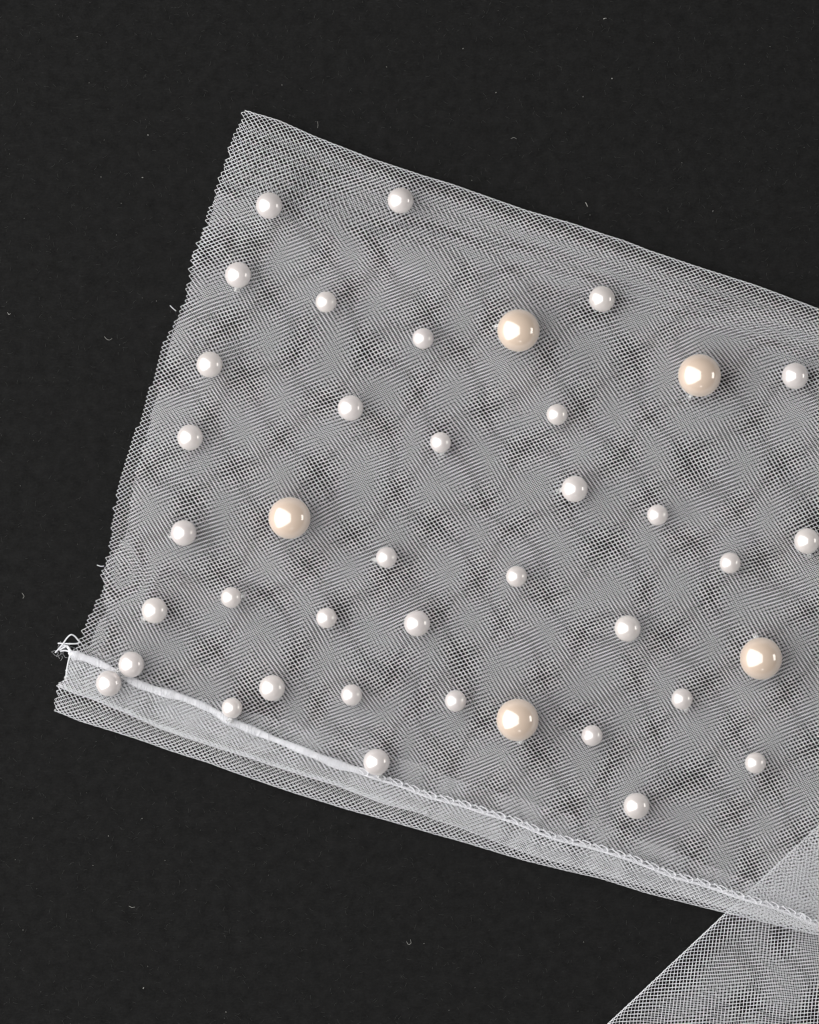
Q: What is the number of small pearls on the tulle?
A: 35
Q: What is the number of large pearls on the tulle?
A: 5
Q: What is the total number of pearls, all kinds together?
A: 40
